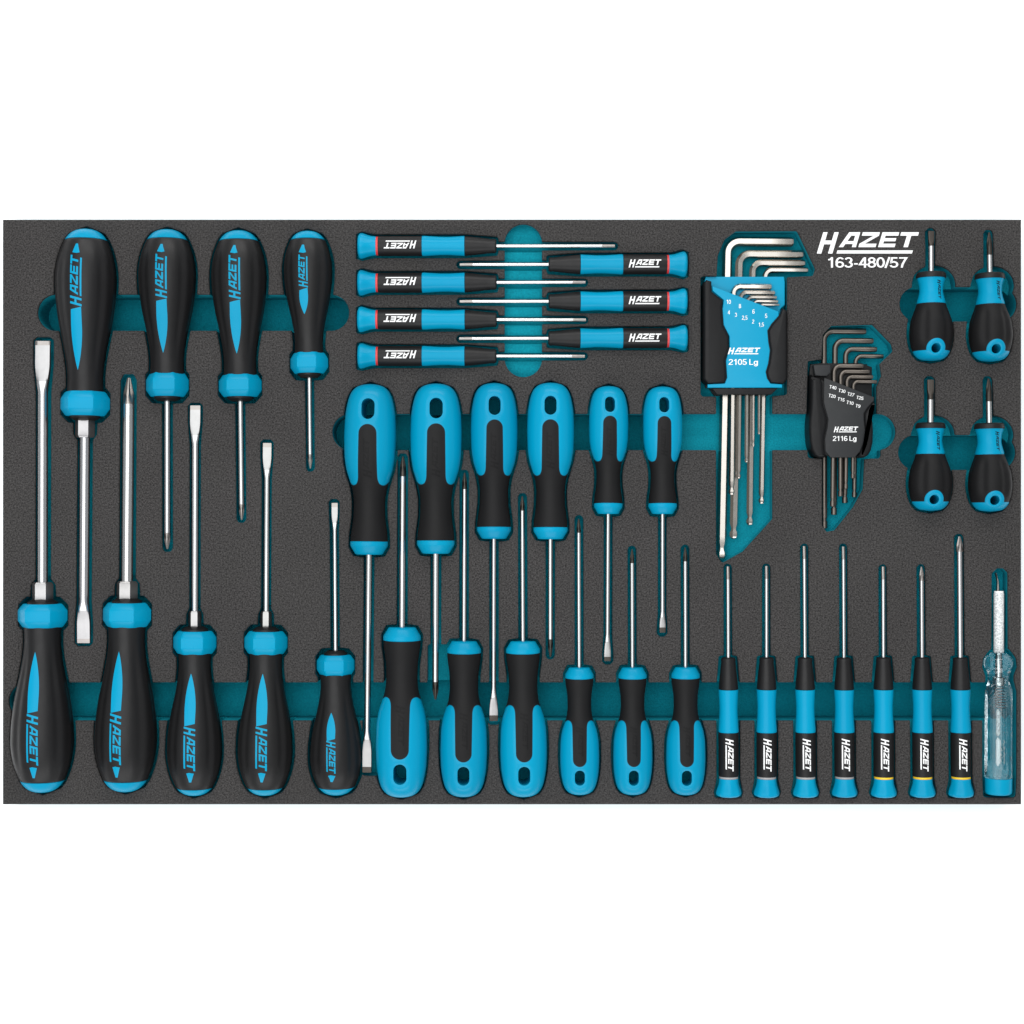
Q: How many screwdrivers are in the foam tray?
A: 40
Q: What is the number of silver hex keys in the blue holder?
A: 9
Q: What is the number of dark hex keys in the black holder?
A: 8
